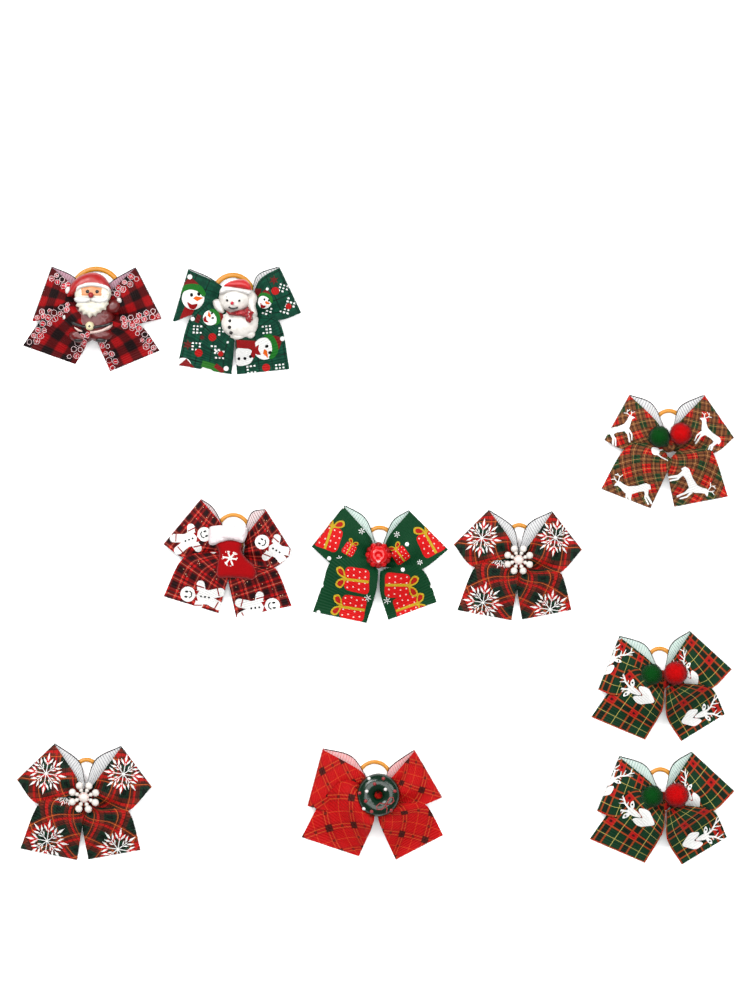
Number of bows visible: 10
